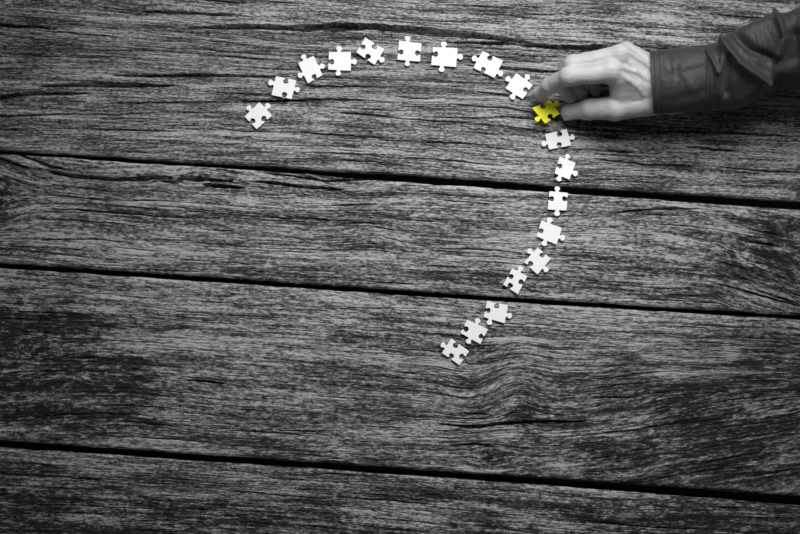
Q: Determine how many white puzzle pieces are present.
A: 18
